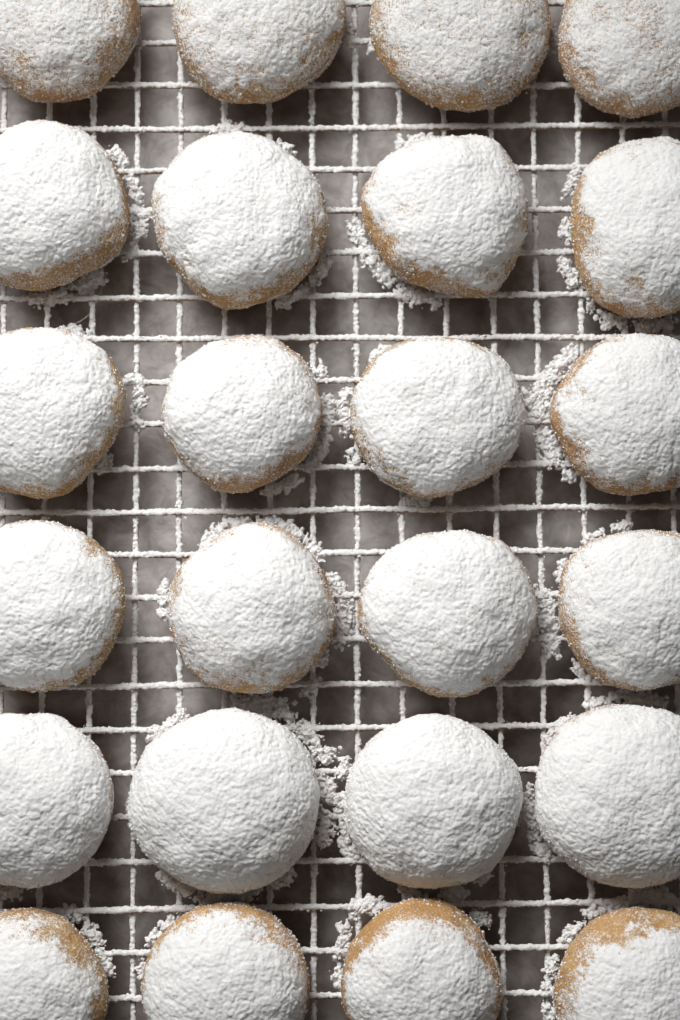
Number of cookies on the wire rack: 24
